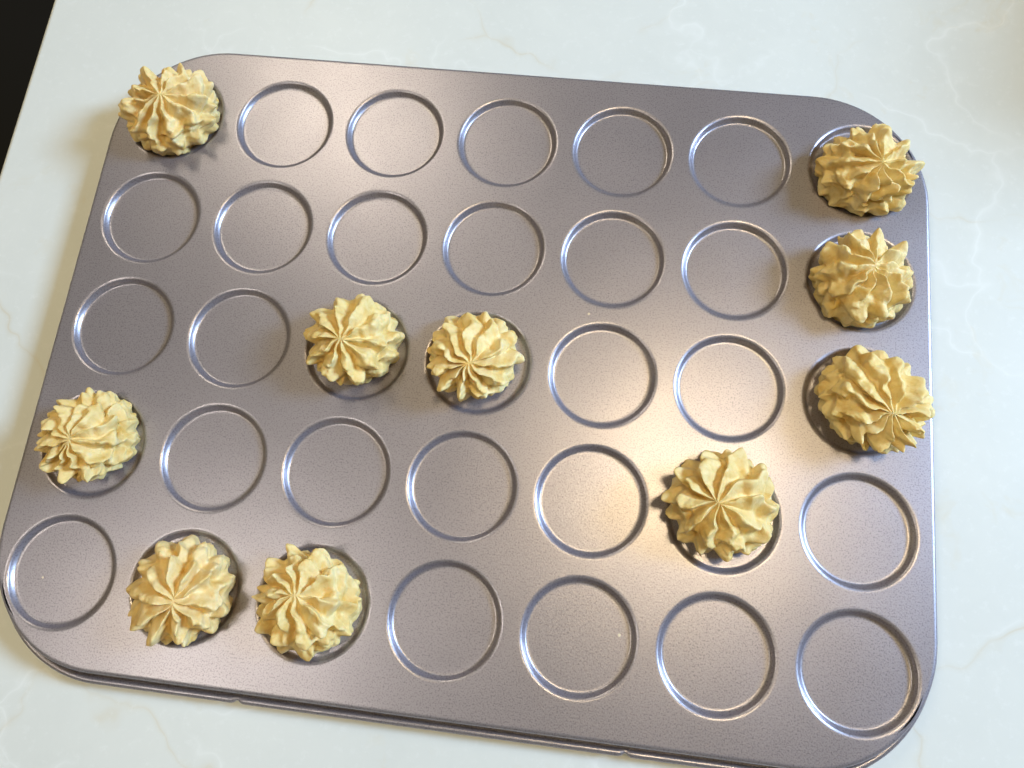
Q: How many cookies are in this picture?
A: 10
